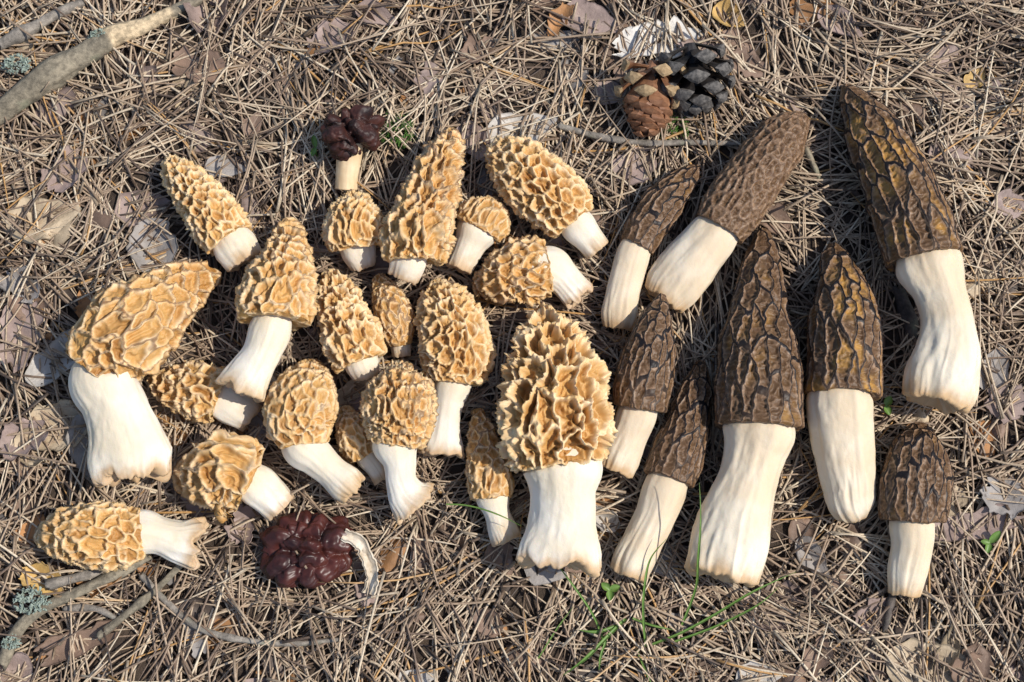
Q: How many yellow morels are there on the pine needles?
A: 19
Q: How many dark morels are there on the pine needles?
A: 8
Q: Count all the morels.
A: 27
